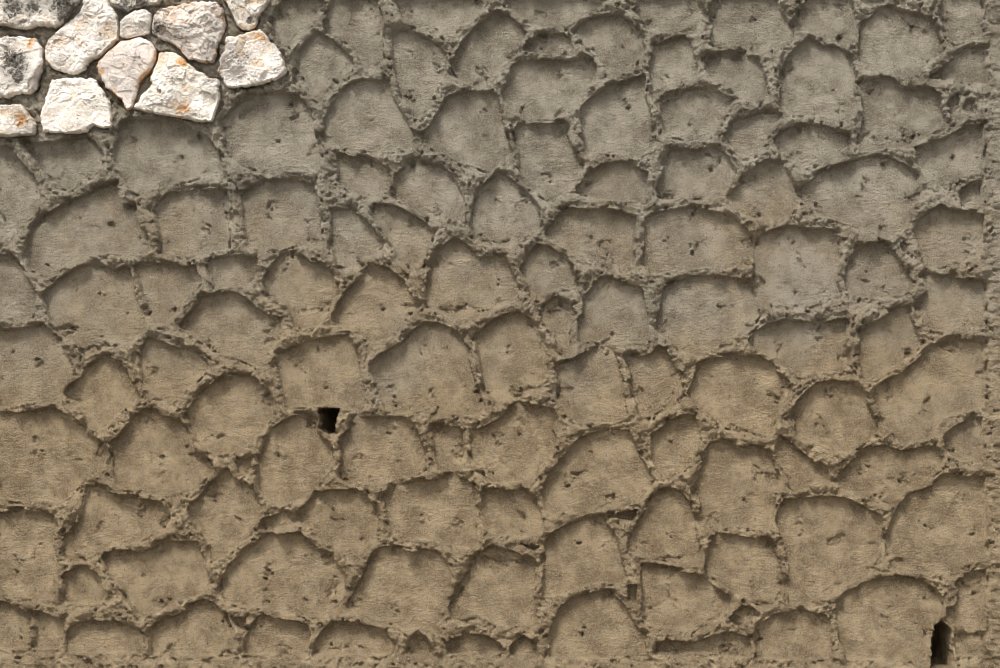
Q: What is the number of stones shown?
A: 12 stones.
